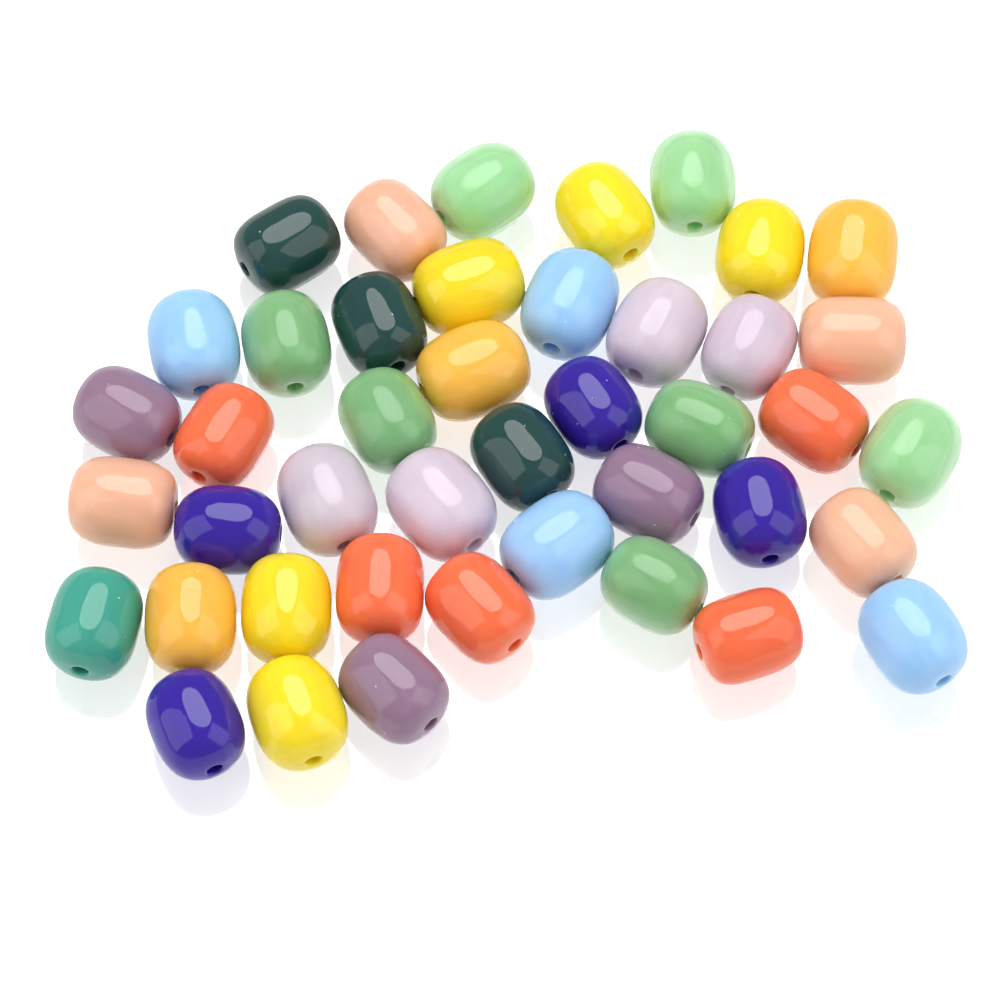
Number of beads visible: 43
